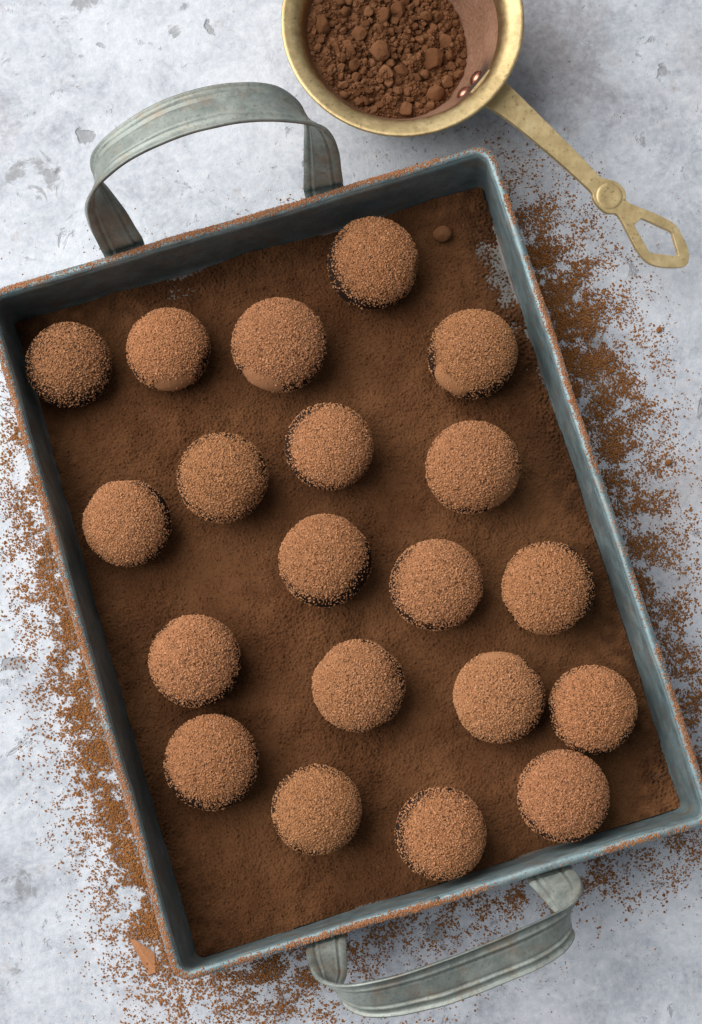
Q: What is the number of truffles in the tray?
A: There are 20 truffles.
